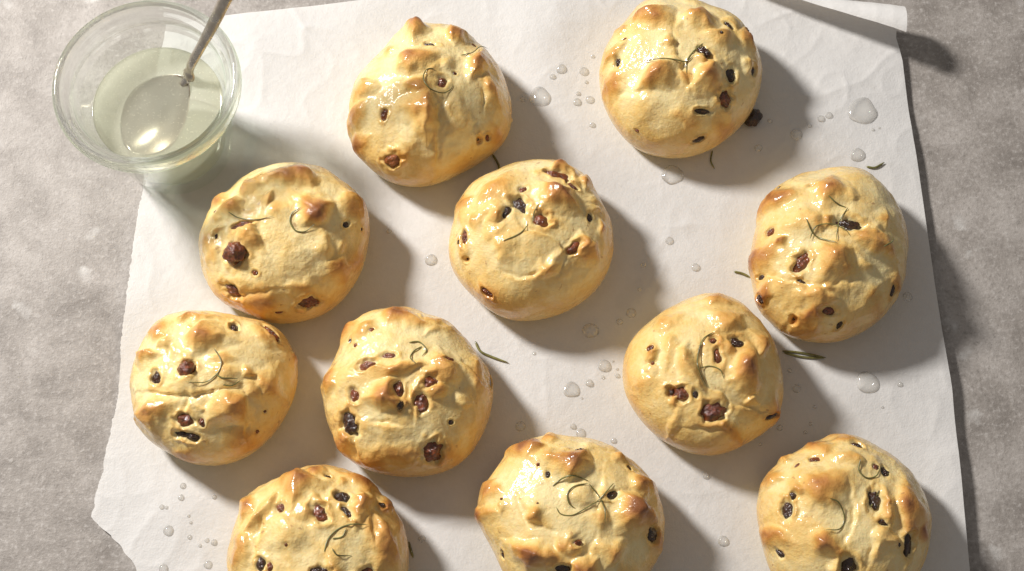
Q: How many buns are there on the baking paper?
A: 11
